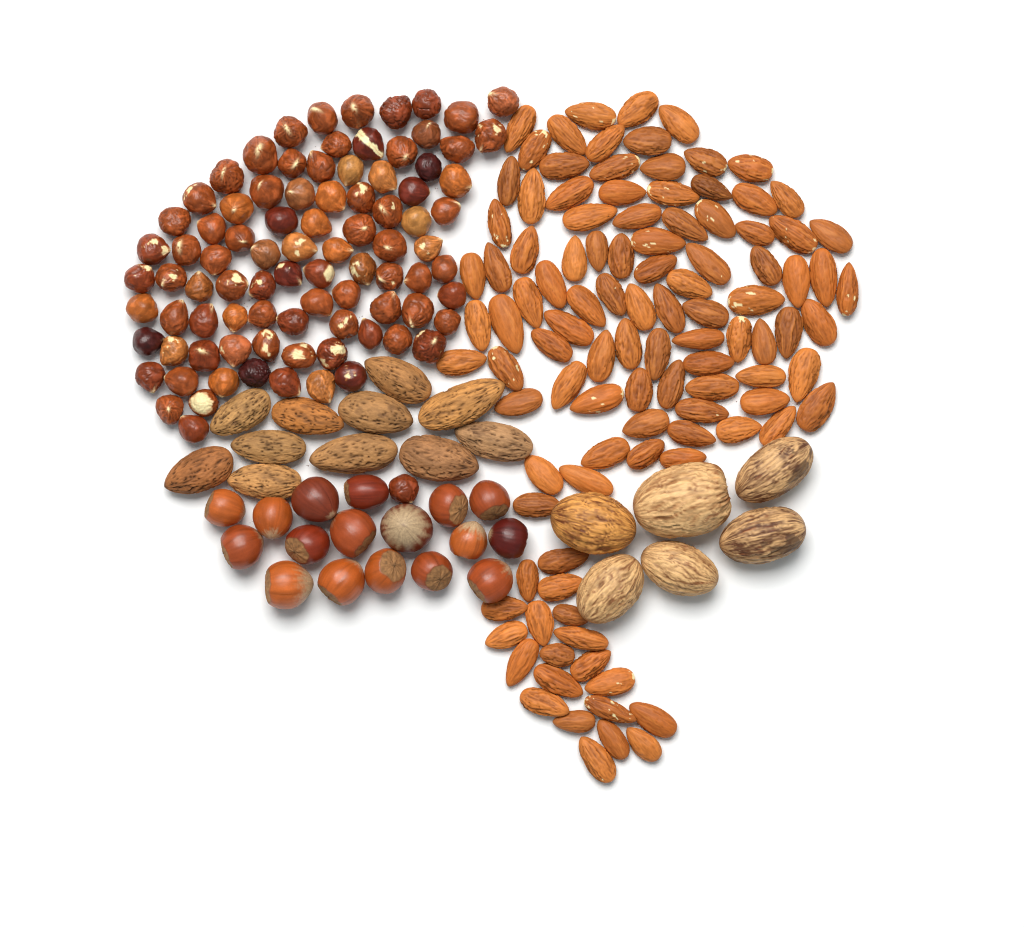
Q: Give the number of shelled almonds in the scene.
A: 107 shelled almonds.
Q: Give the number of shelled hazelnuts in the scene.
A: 90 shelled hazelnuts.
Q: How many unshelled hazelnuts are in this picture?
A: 17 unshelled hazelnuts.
